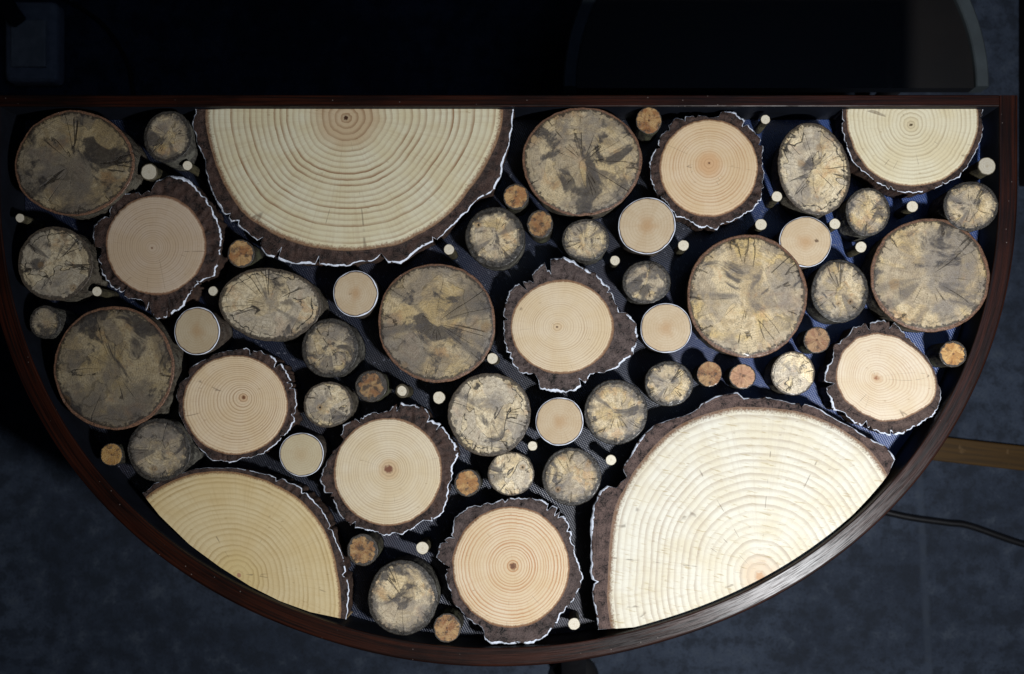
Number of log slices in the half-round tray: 58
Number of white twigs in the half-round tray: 22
